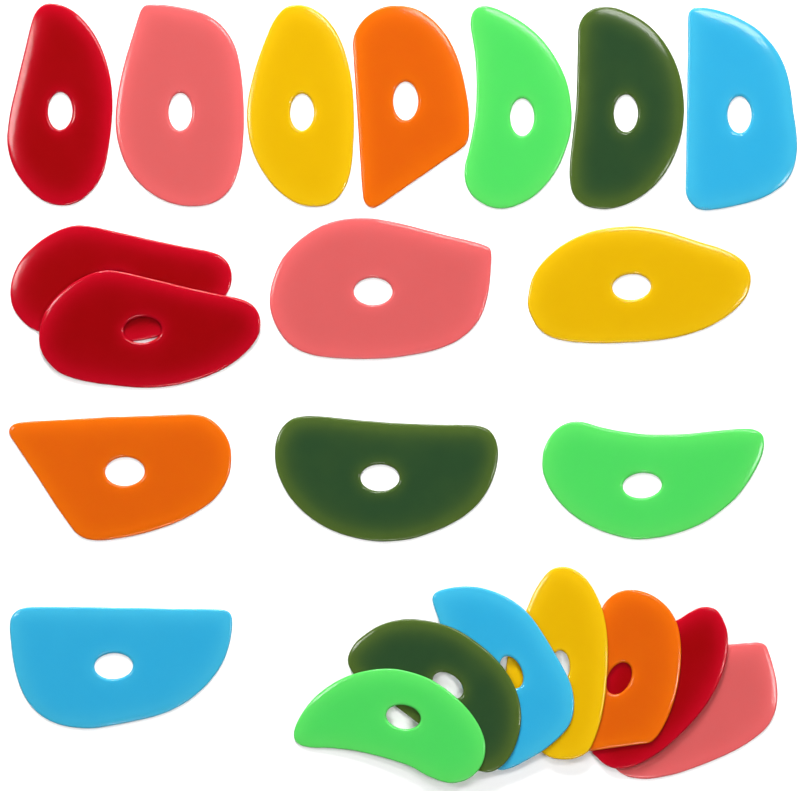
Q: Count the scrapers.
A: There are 22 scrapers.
